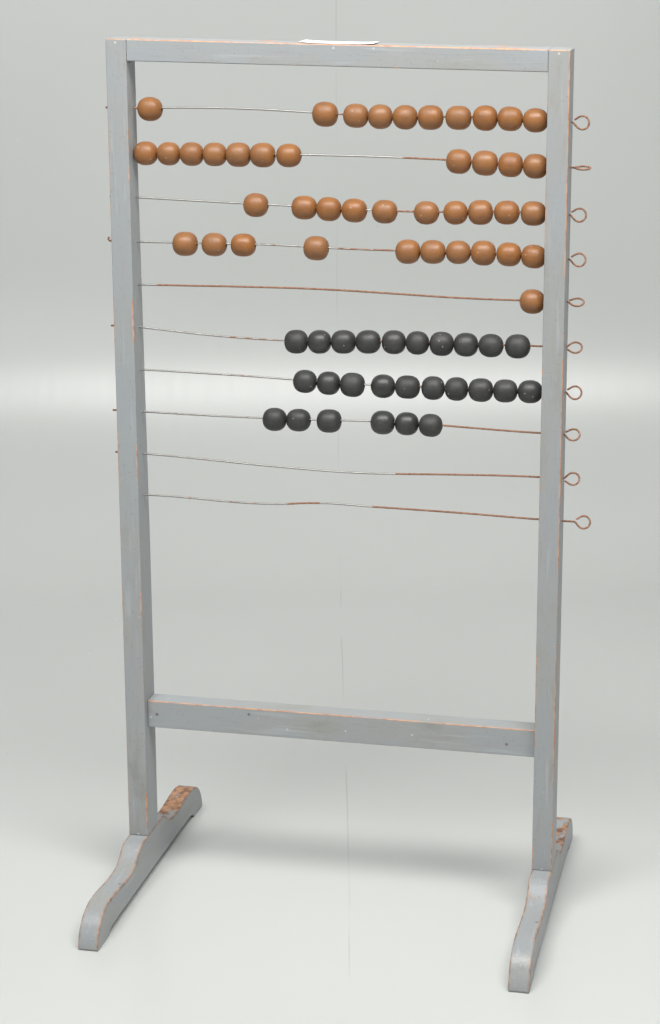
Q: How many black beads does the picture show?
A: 26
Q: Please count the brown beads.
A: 42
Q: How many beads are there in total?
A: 68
